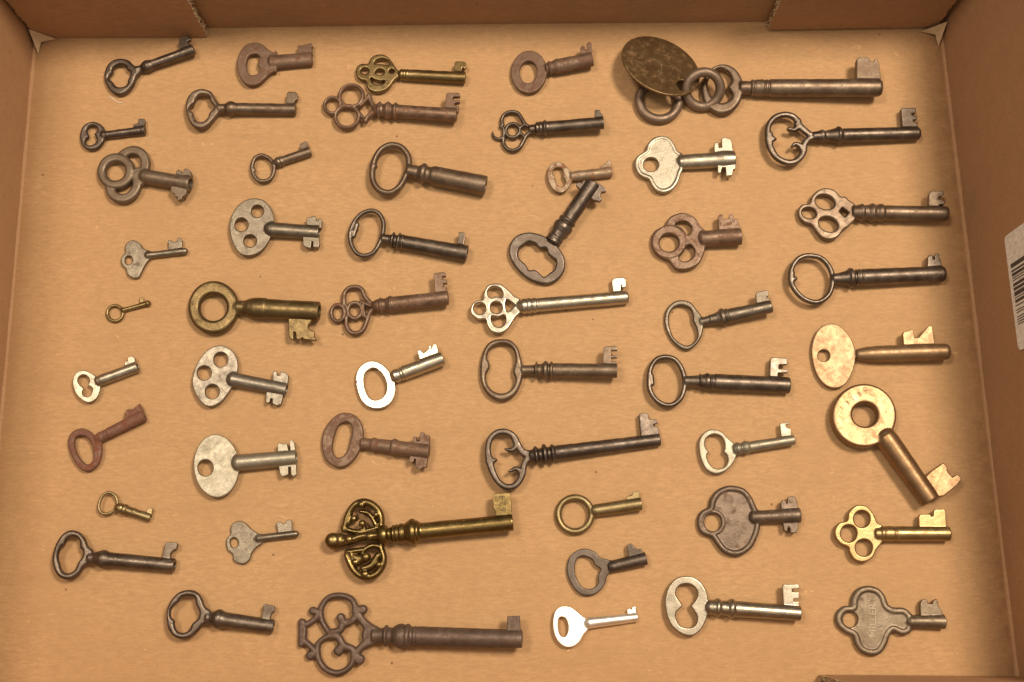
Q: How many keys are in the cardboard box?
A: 52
